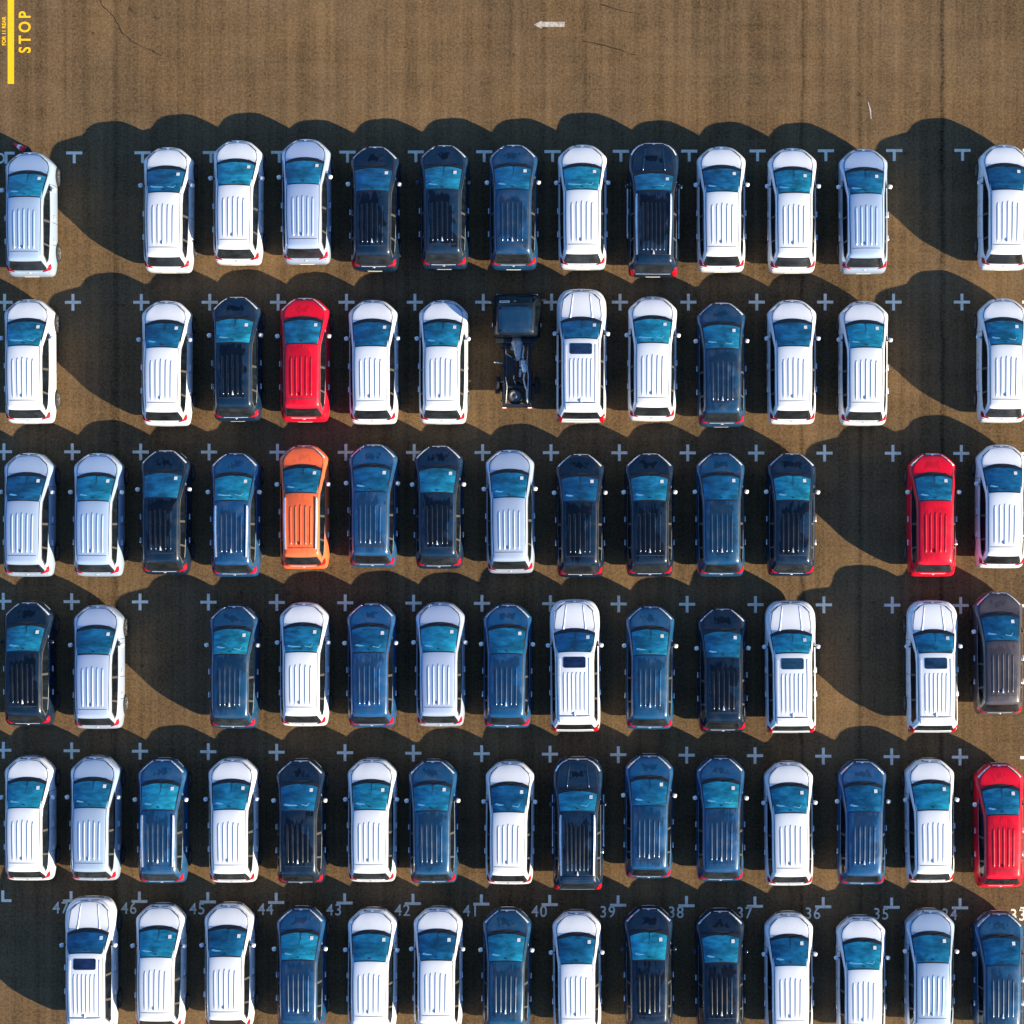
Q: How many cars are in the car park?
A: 81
